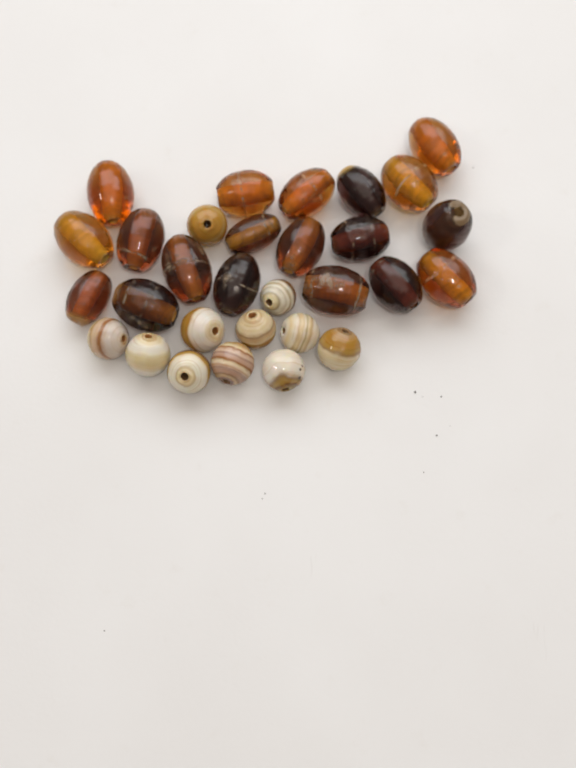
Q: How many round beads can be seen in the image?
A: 11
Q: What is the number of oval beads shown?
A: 19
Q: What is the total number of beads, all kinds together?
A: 30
